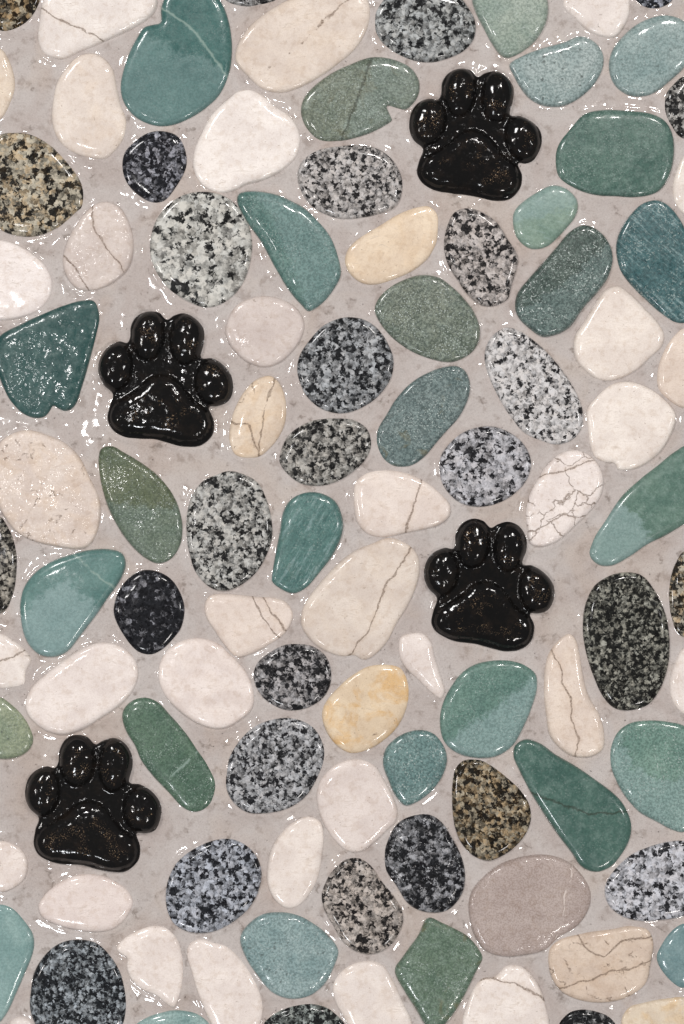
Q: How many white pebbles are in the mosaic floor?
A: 39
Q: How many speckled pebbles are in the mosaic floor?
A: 29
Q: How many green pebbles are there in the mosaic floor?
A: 28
